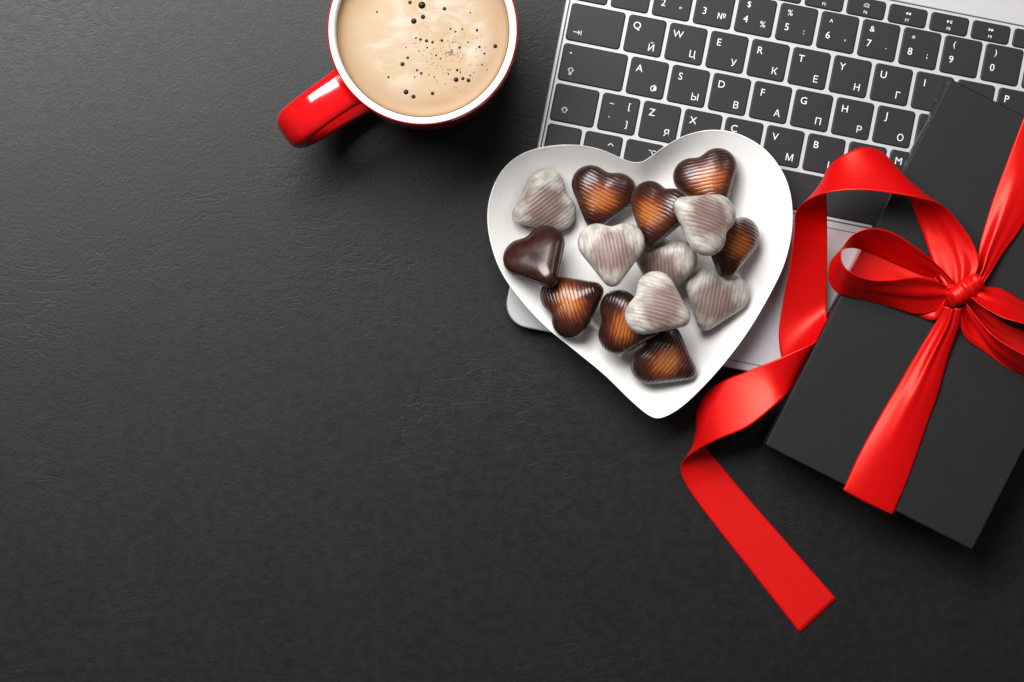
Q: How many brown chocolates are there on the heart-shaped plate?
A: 8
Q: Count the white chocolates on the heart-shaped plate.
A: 6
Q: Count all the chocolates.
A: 14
